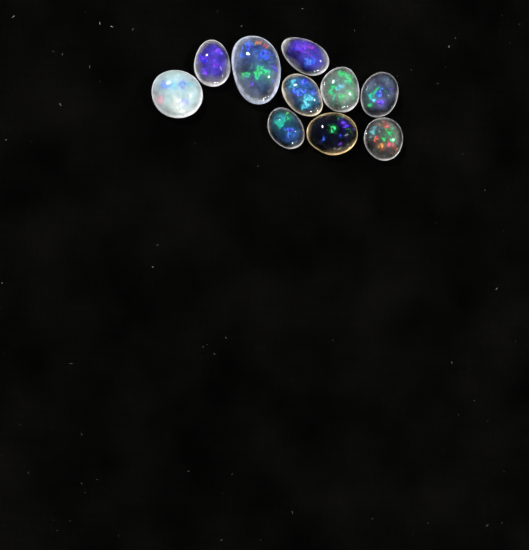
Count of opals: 10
